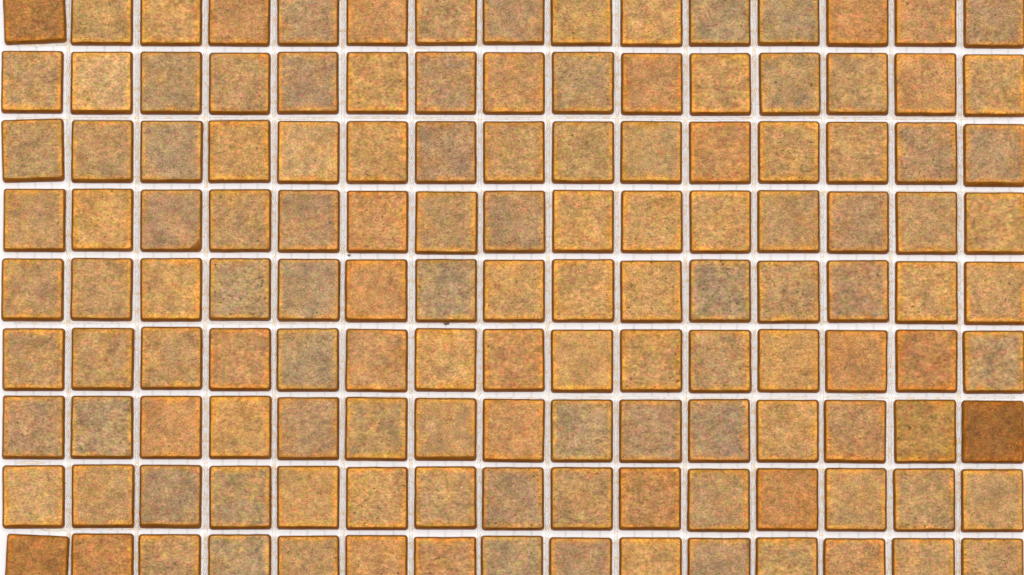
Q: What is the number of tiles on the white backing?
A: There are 135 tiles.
